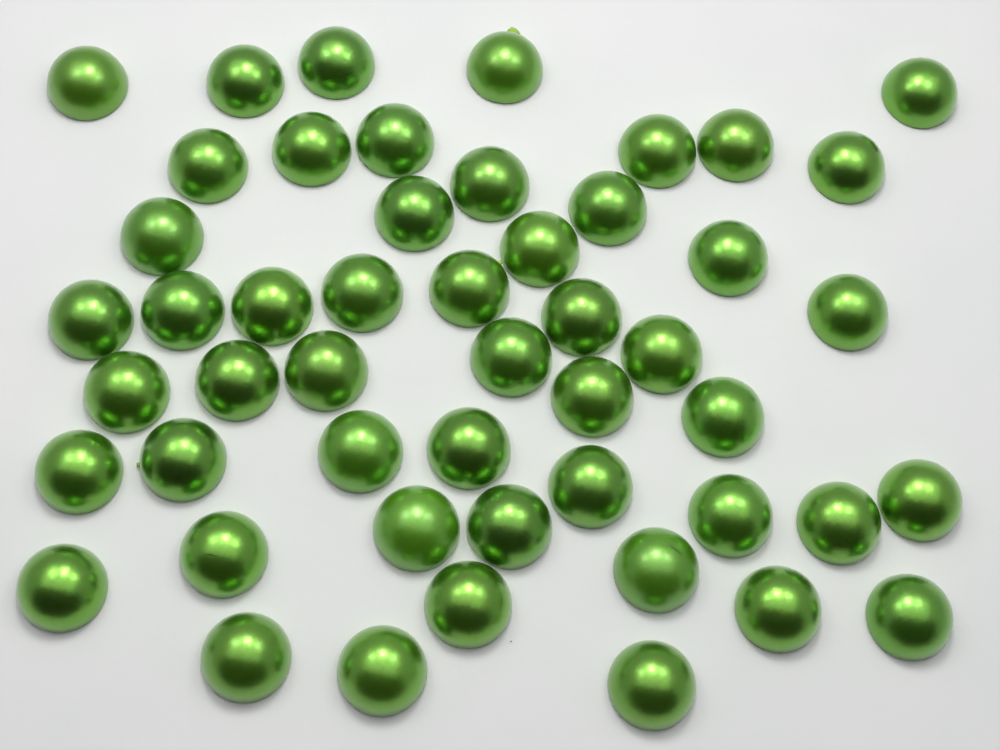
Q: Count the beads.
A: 50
